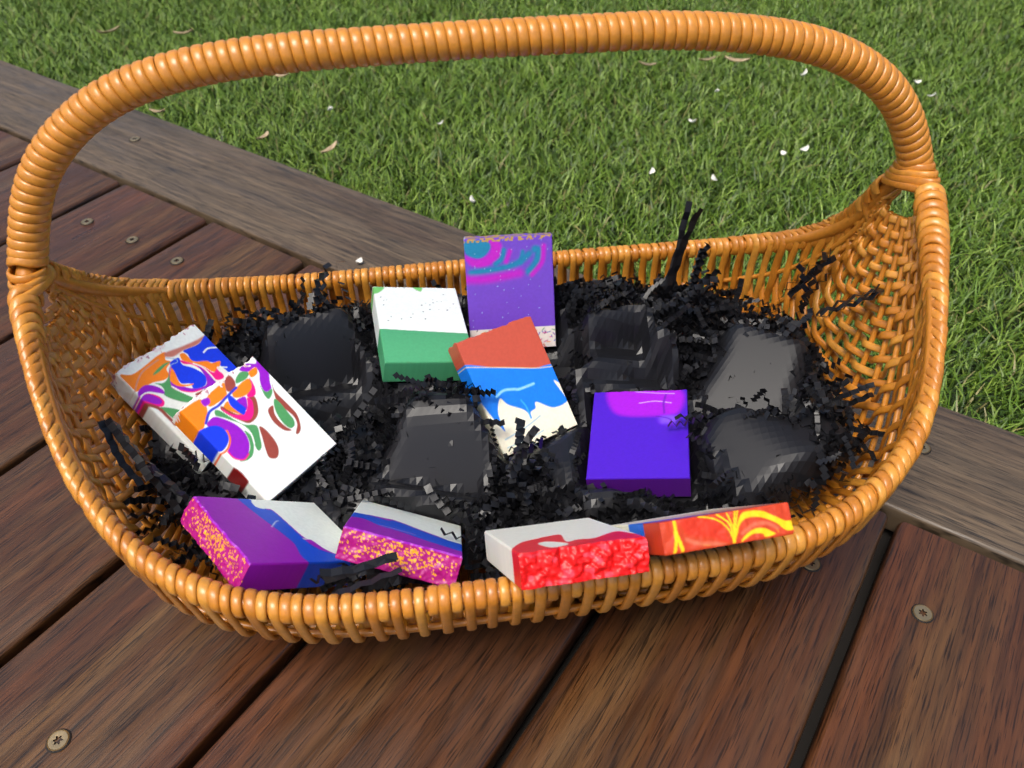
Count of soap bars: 10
